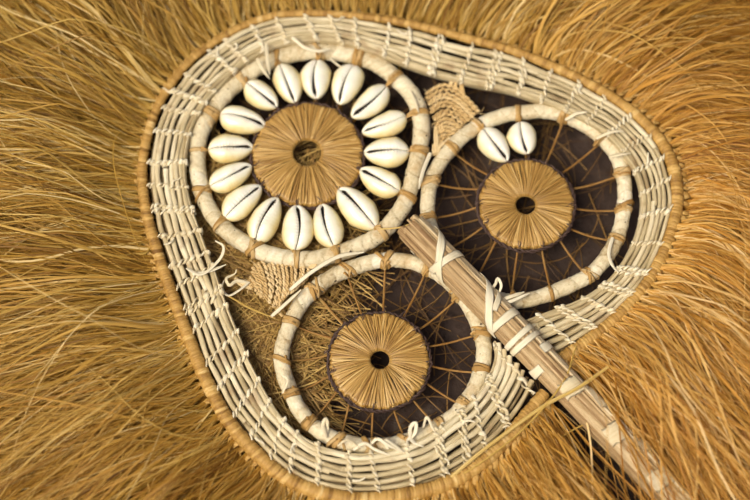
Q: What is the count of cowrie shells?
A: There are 18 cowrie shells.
